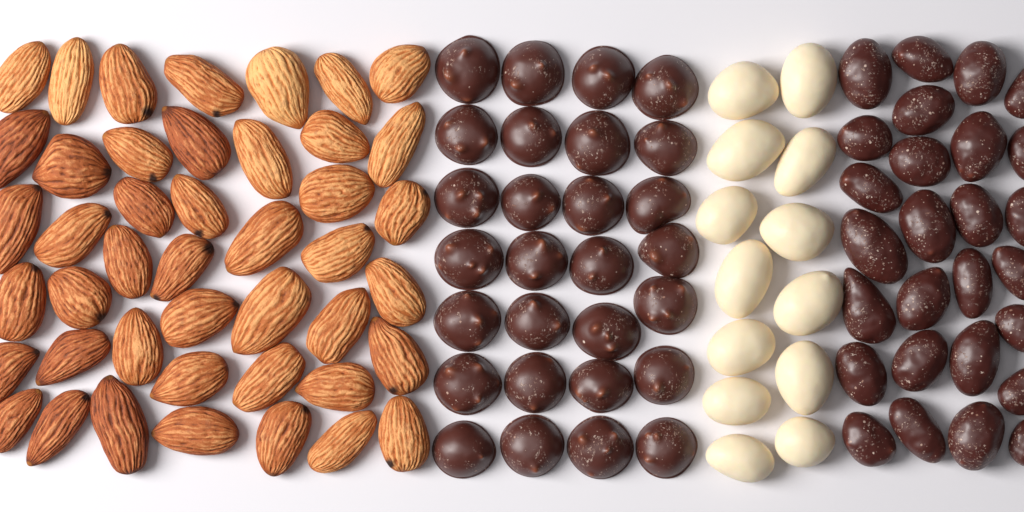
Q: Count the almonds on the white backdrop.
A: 44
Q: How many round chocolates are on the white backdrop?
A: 28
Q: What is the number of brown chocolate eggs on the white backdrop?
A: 27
